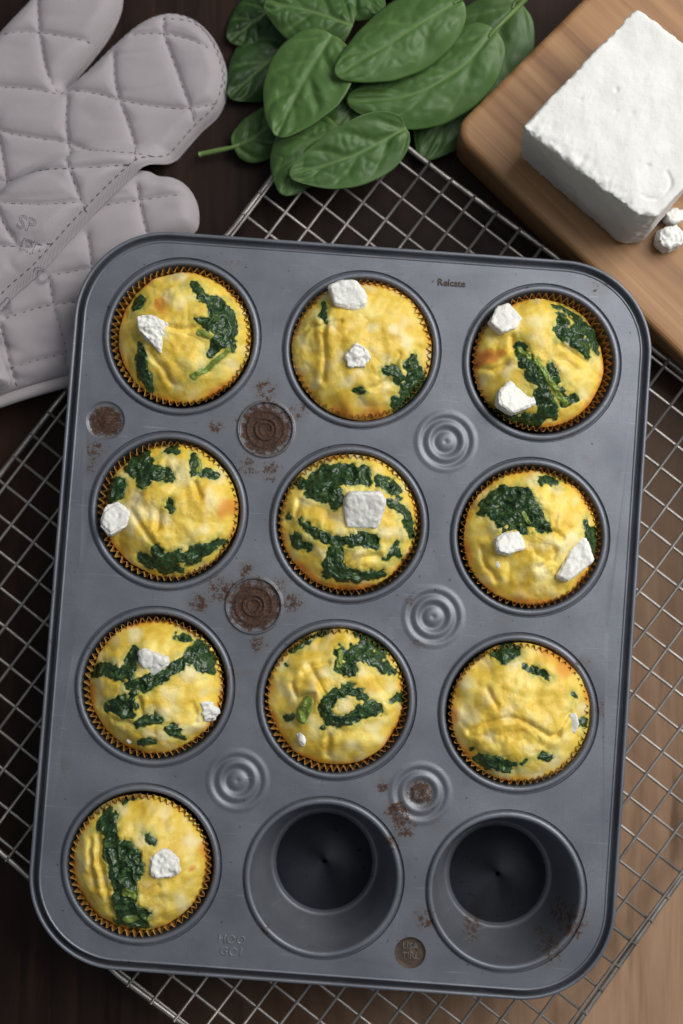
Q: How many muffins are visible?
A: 10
